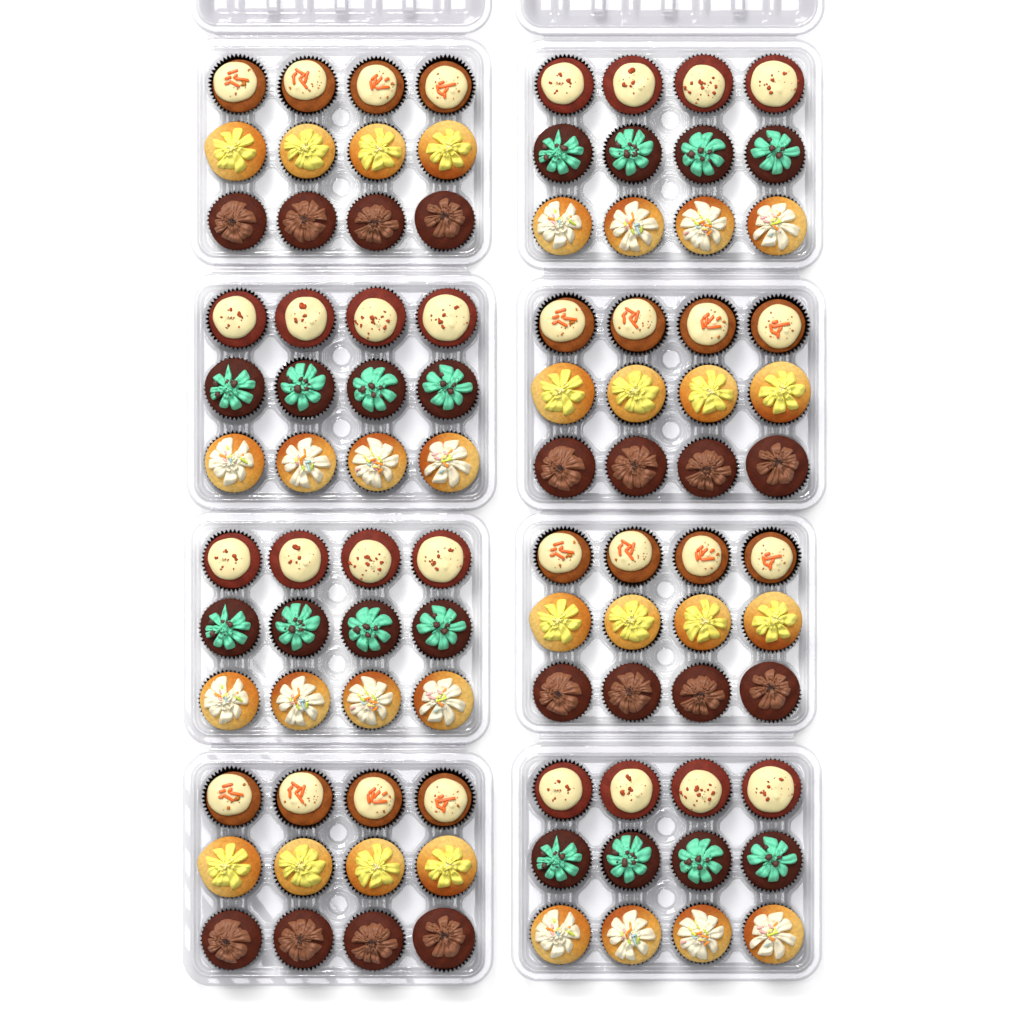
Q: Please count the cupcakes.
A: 96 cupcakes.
